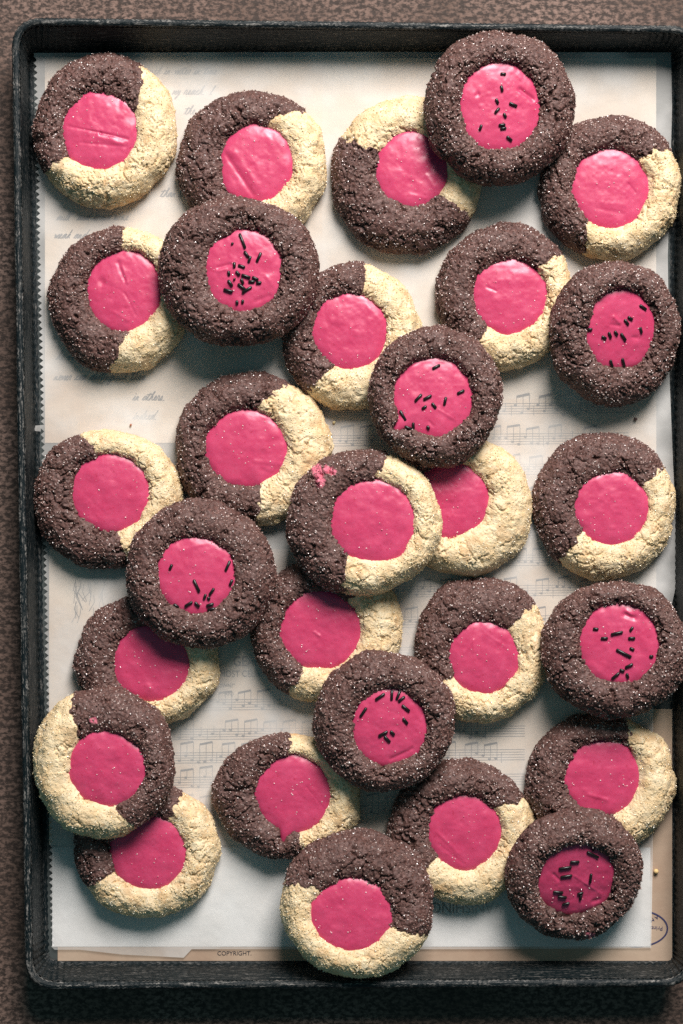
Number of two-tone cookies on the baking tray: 21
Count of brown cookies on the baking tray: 8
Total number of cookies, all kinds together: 29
